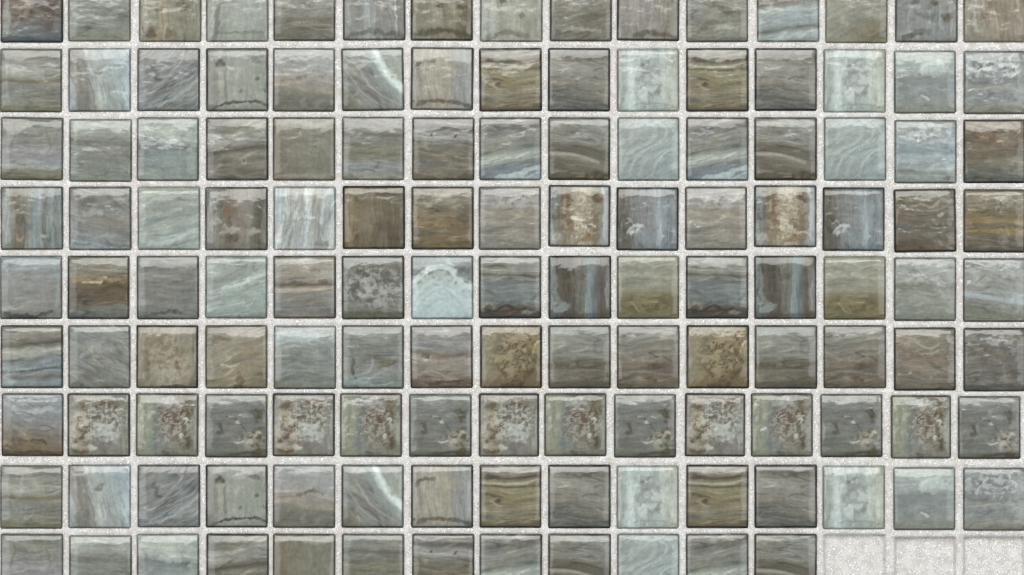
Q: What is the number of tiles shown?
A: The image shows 132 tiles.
